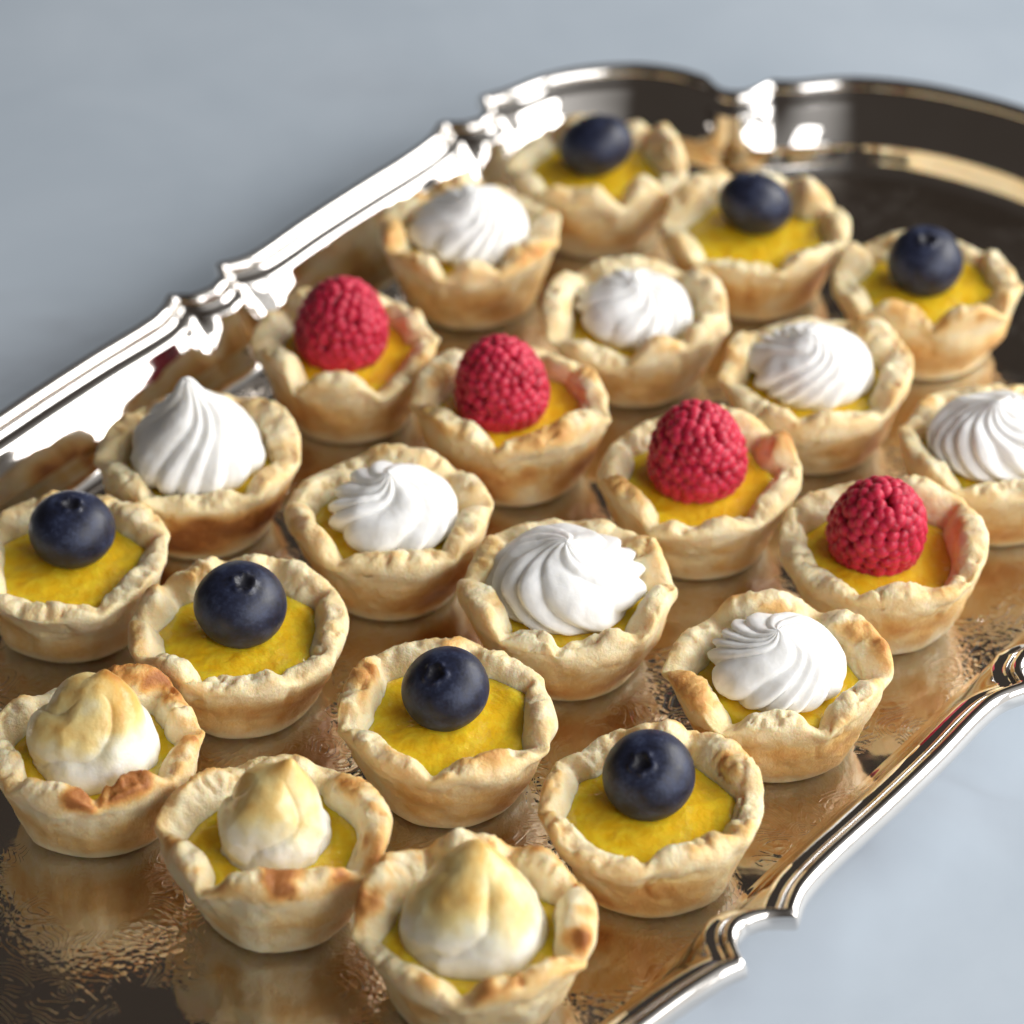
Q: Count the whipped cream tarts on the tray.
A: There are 8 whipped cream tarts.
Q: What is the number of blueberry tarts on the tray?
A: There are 7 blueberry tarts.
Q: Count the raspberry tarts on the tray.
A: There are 4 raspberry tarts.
